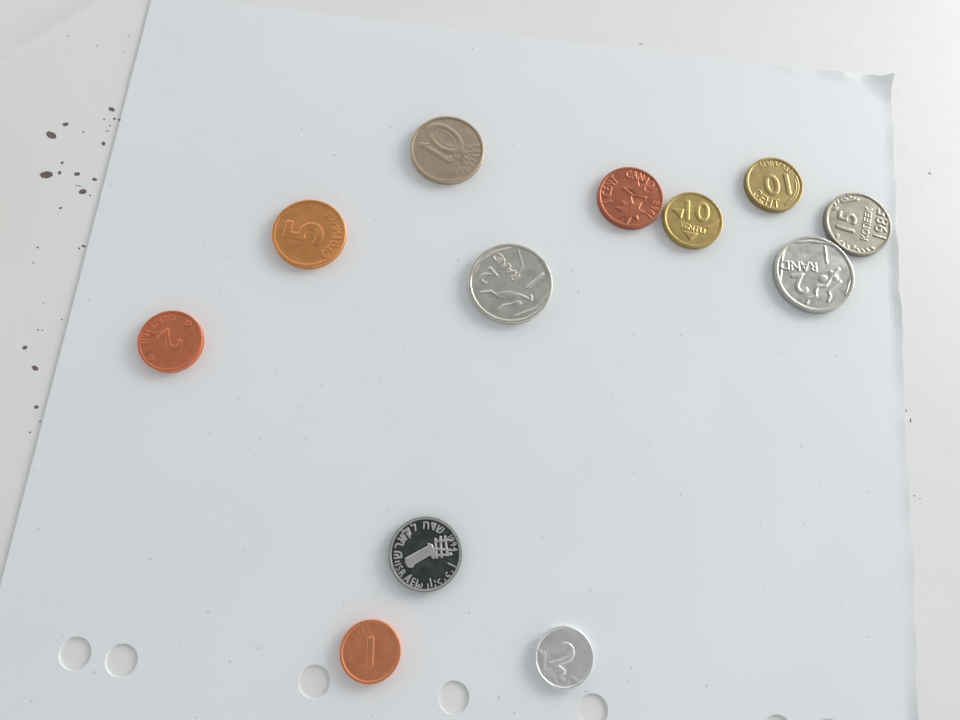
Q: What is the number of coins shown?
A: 12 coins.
